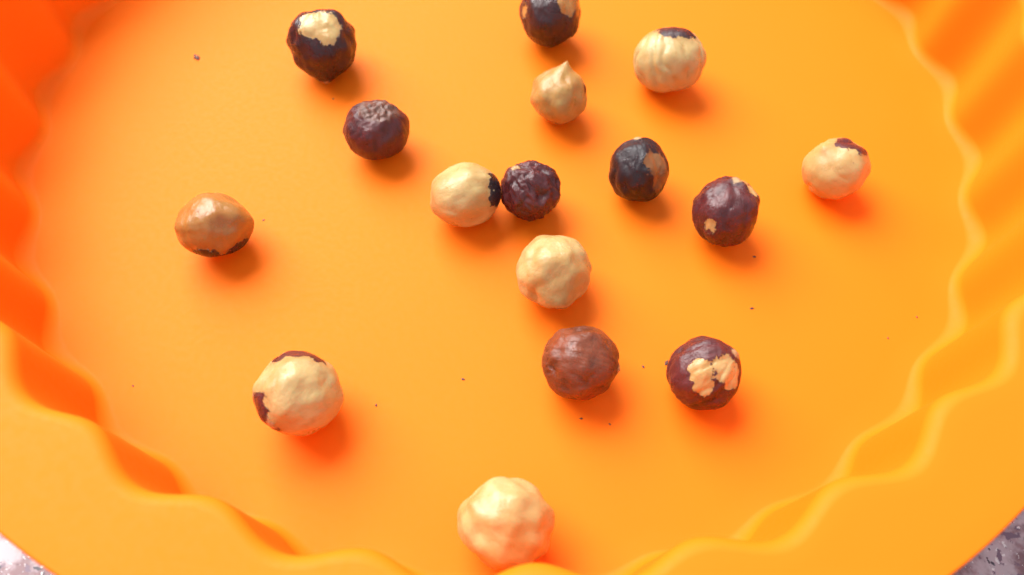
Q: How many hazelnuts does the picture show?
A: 16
